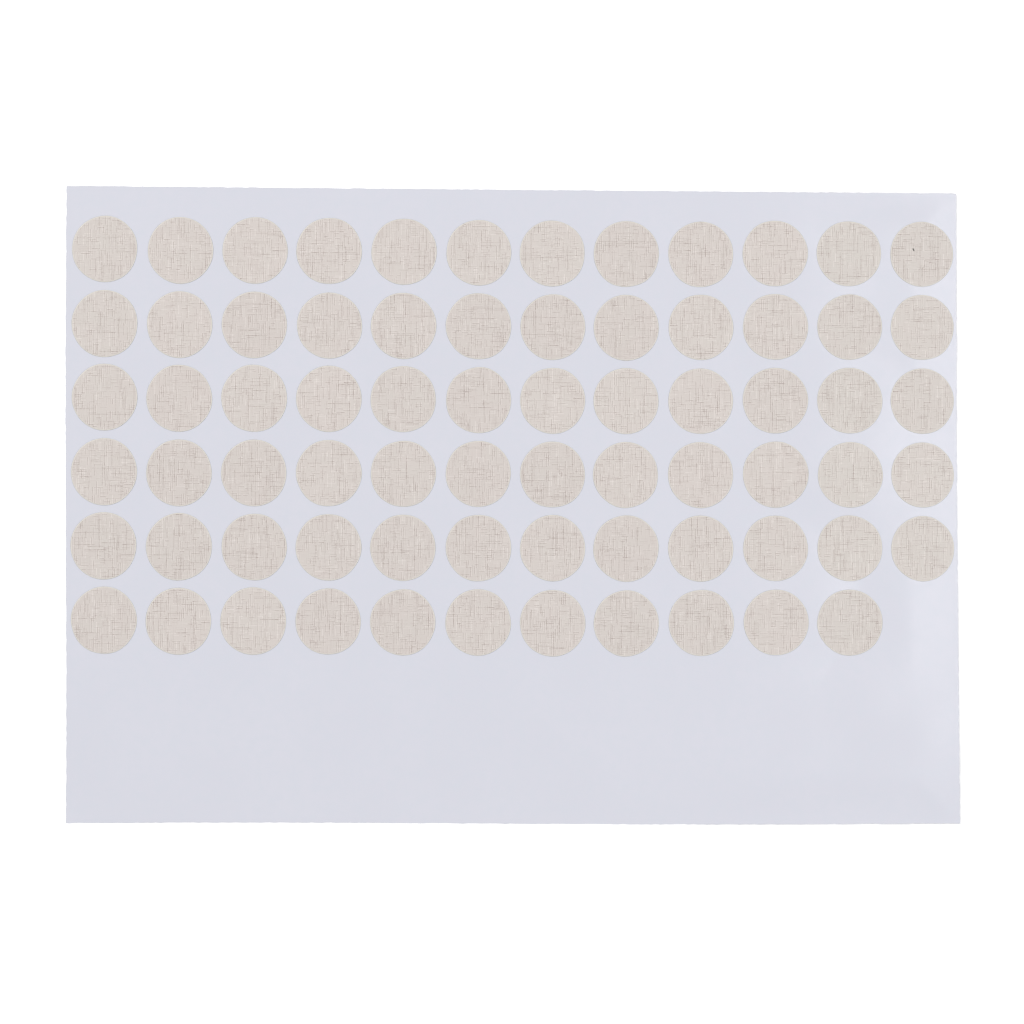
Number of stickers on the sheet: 71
